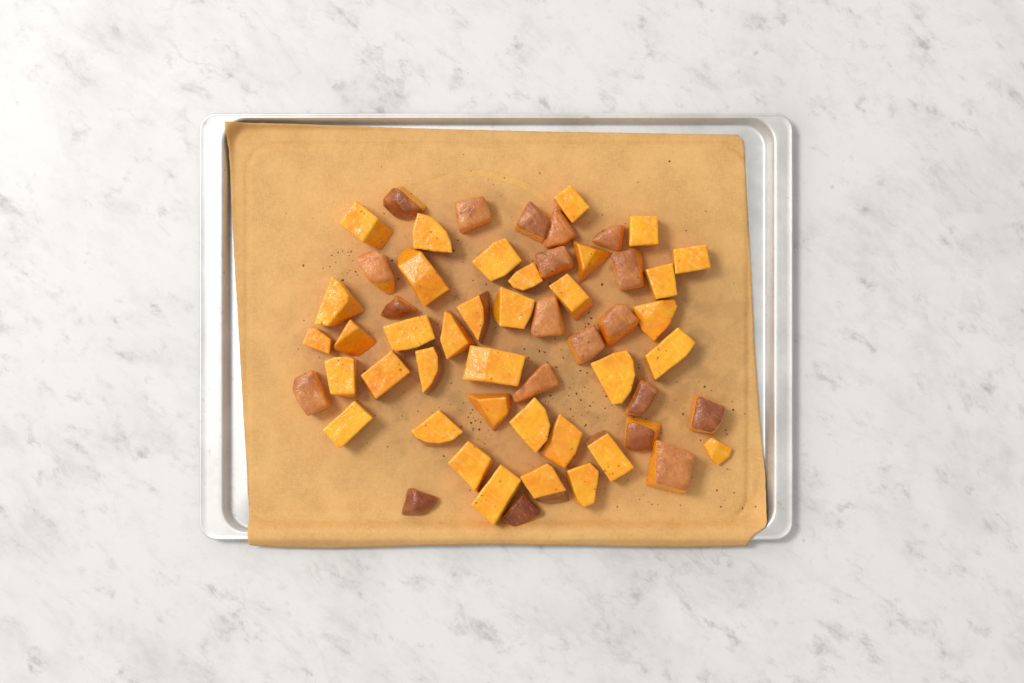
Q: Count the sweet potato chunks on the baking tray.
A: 56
